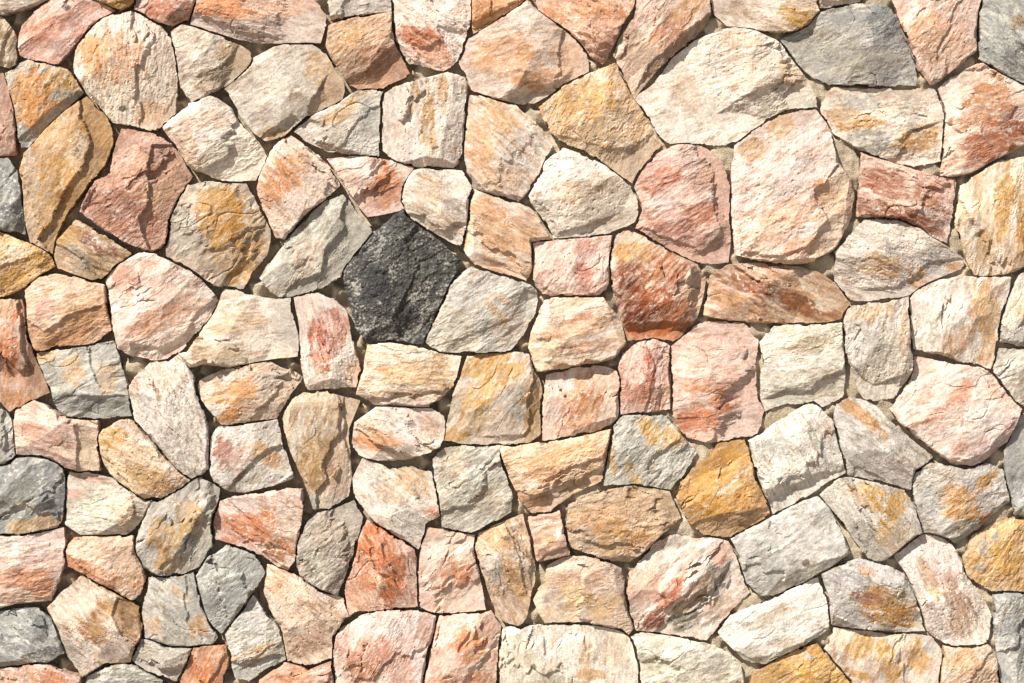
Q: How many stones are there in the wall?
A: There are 127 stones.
